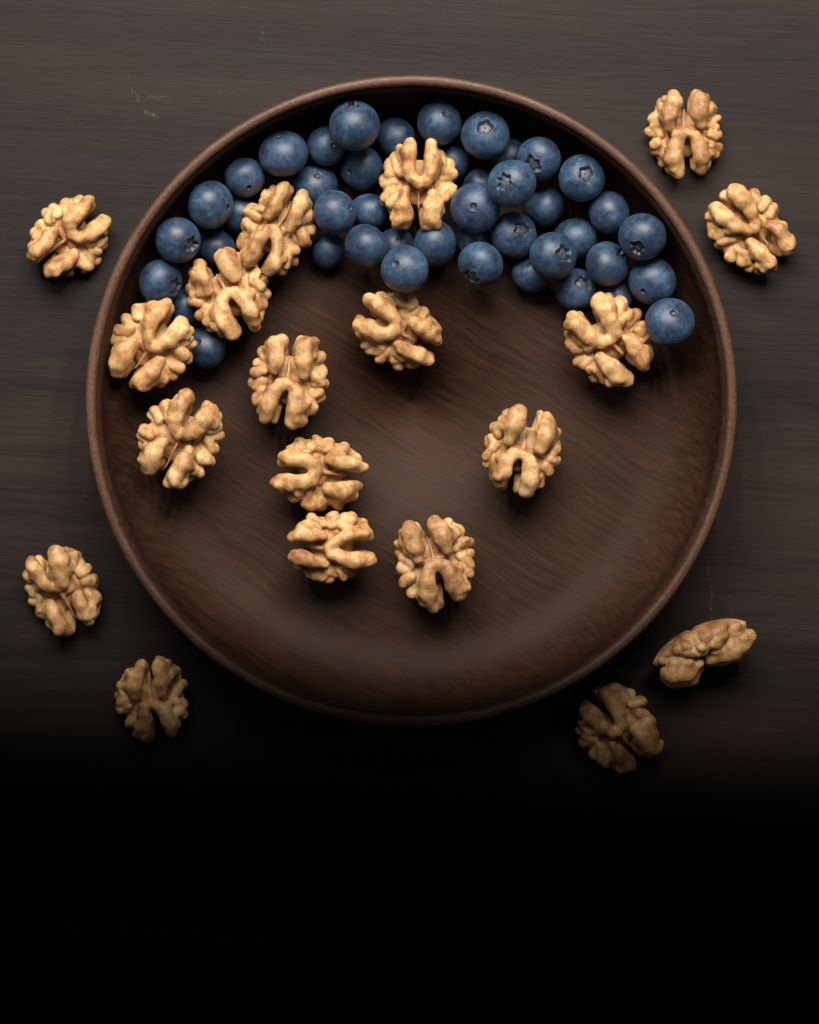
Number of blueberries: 44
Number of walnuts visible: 19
